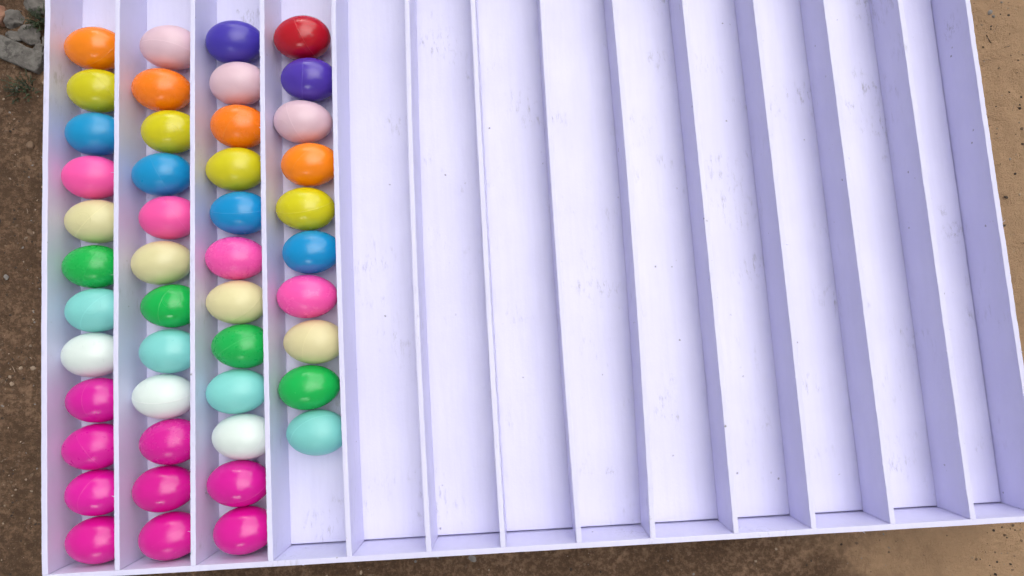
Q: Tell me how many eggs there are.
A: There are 46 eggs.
